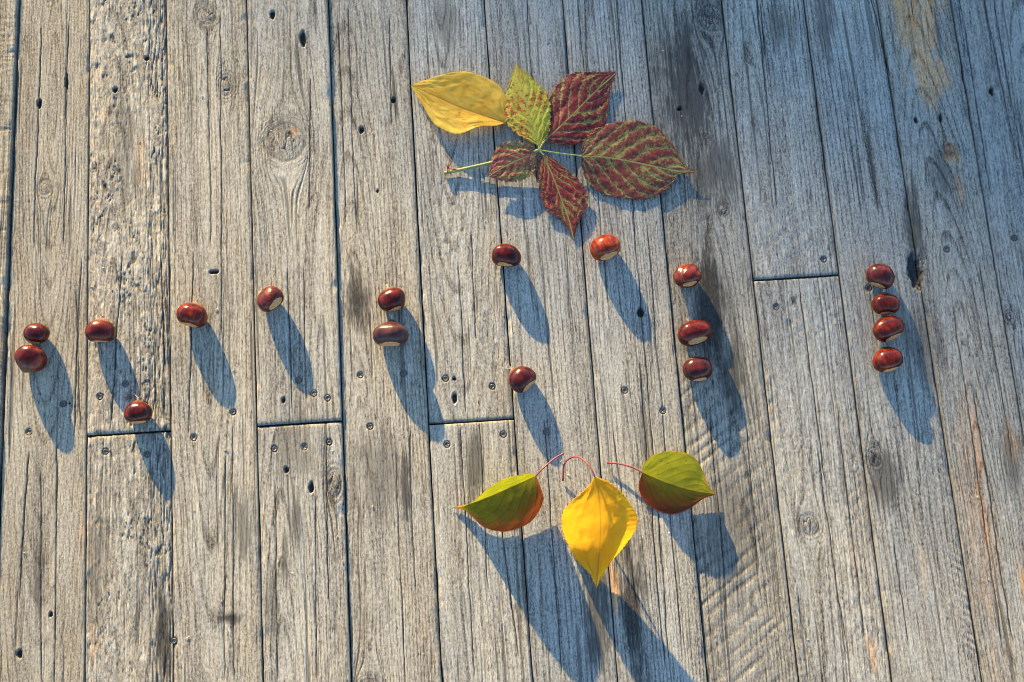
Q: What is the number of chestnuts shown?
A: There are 18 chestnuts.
